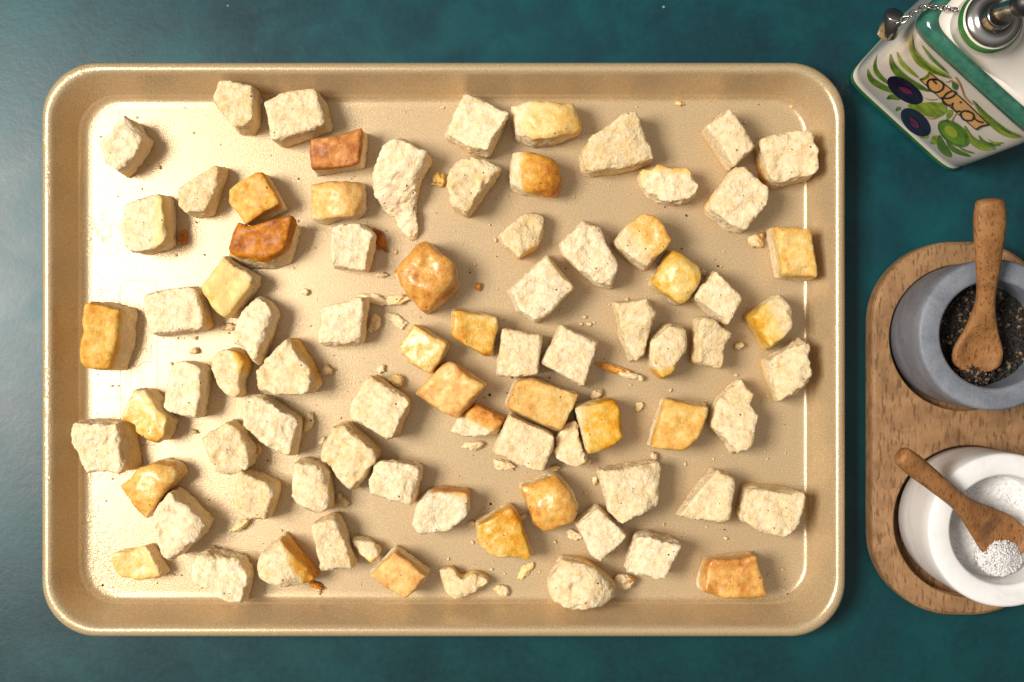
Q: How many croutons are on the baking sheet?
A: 81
